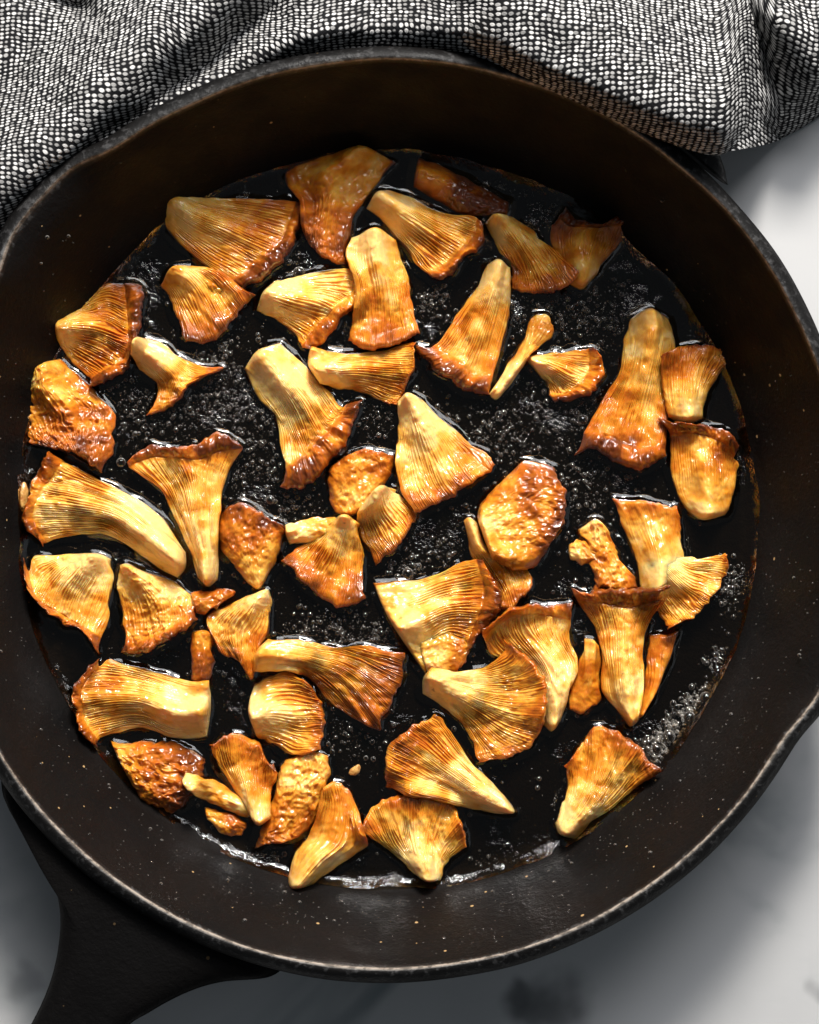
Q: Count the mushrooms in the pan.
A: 50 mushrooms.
